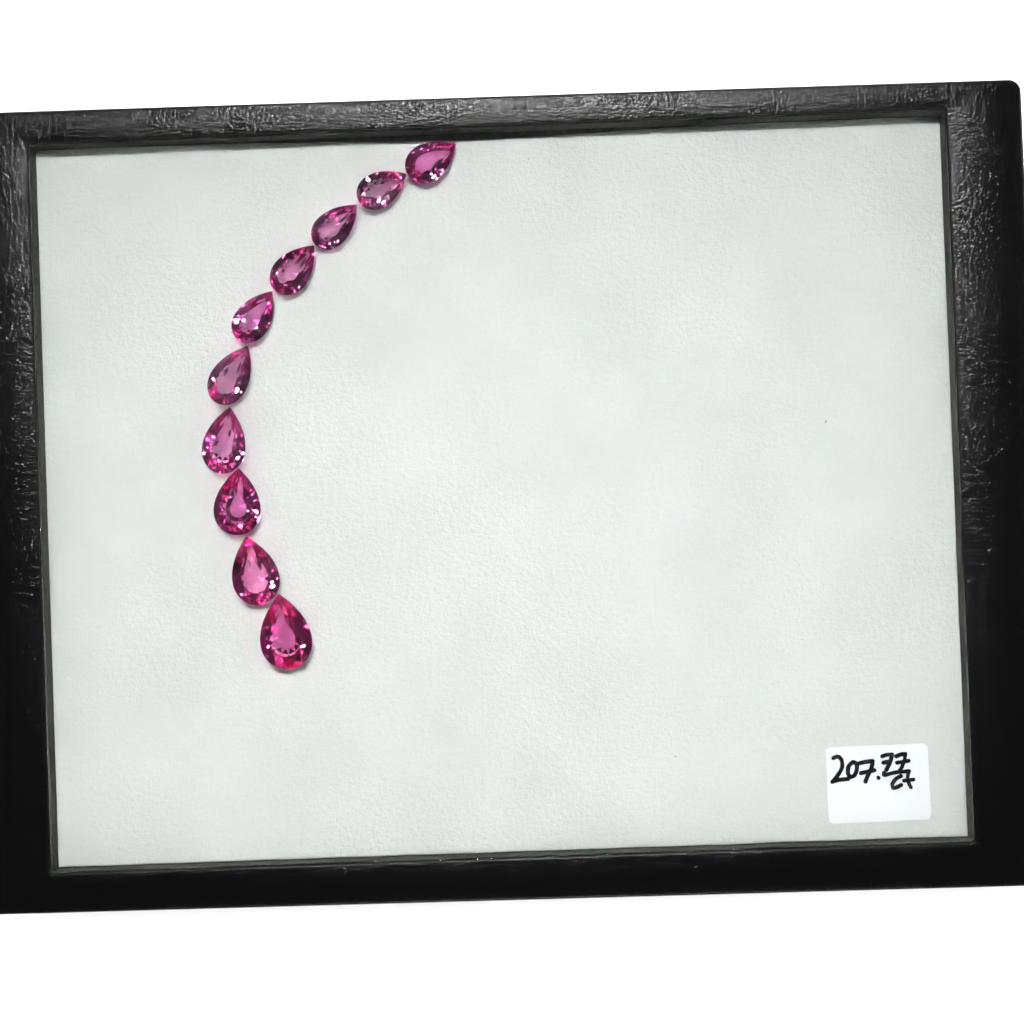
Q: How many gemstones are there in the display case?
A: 10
